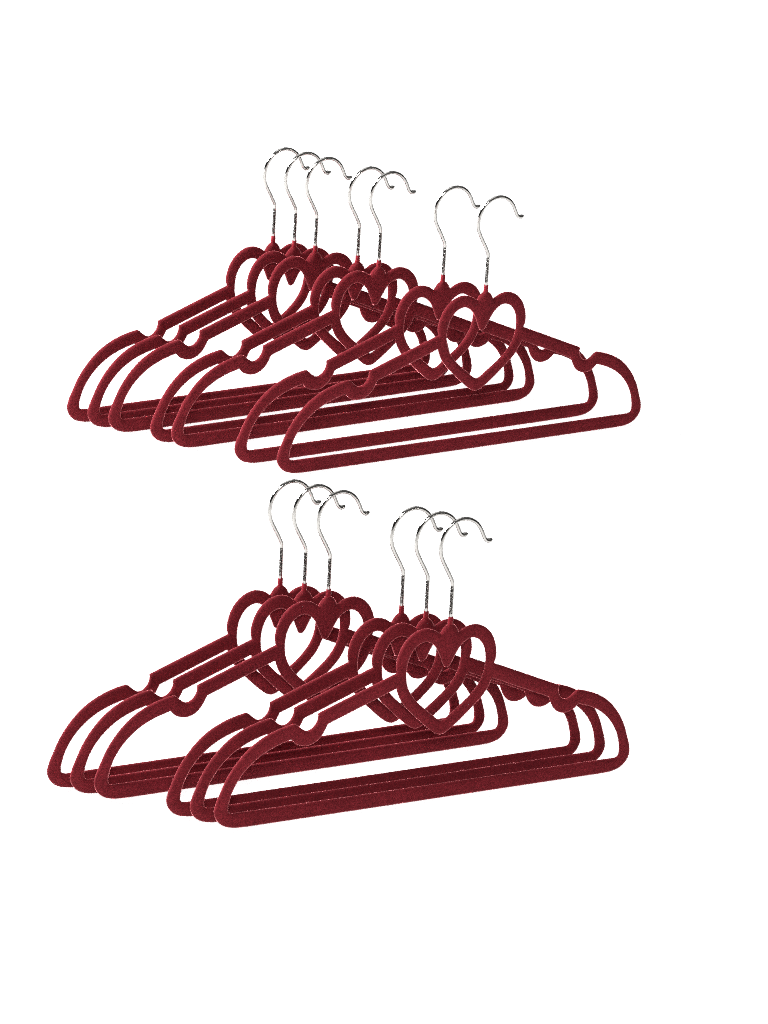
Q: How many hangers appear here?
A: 13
